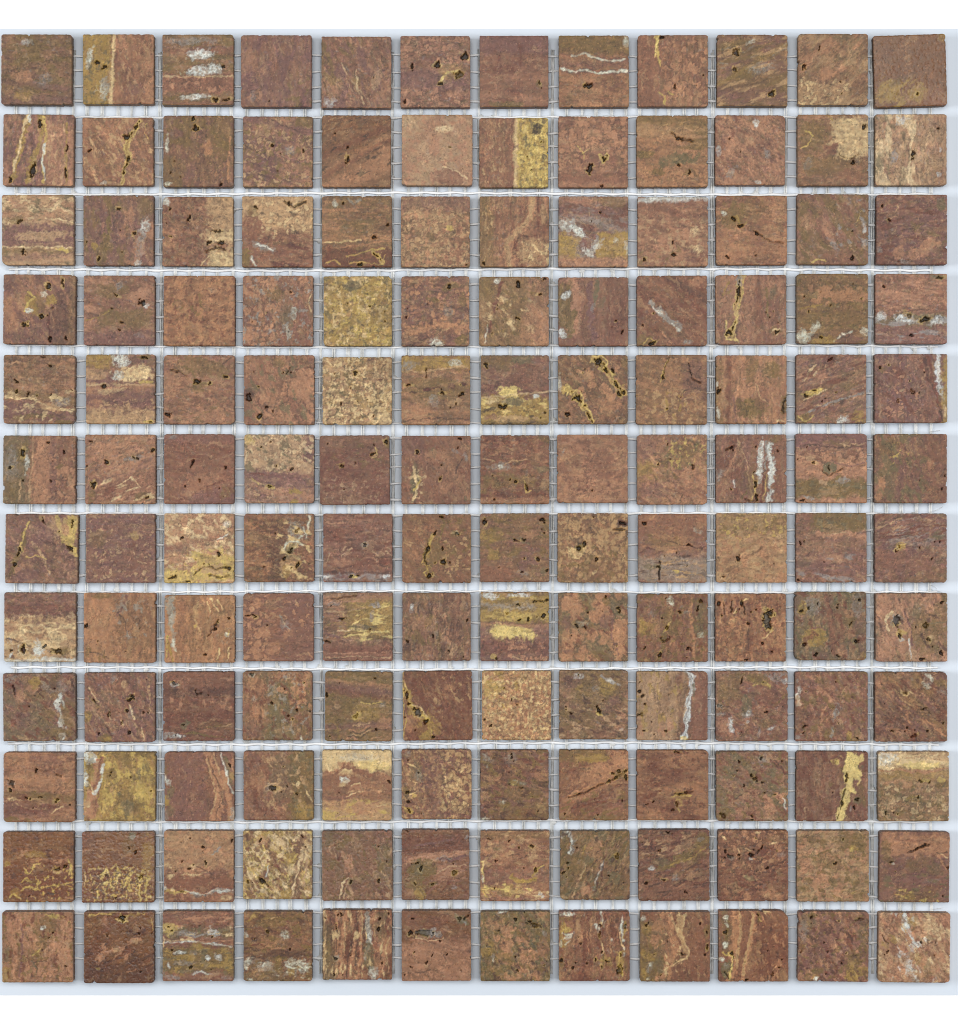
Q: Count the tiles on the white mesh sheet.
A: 144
